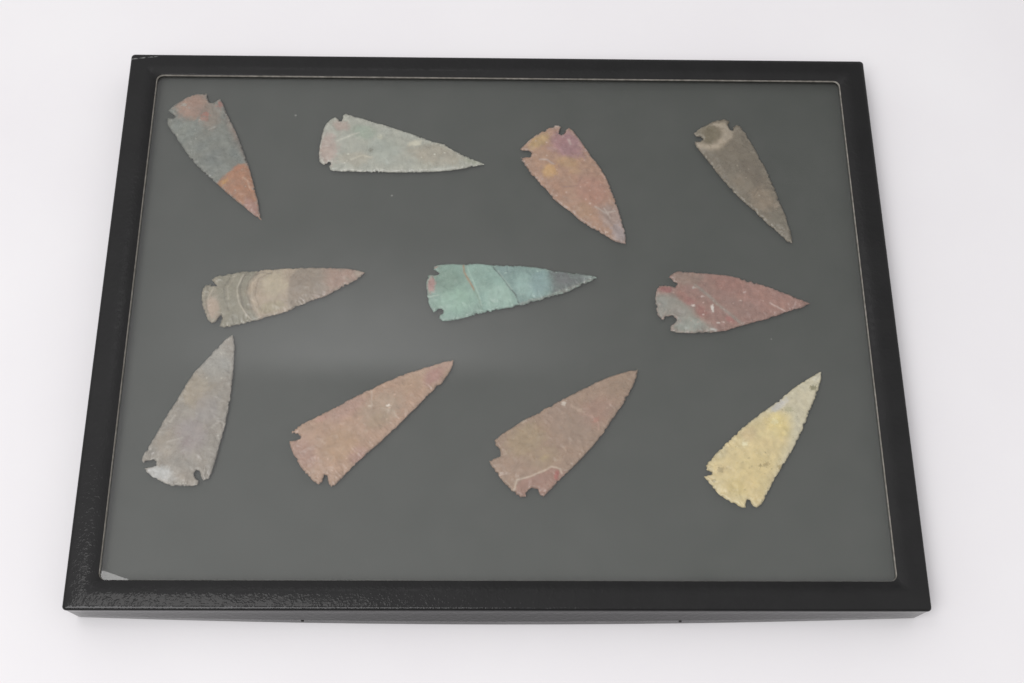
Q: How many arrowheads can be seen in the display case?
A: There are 11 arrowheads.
